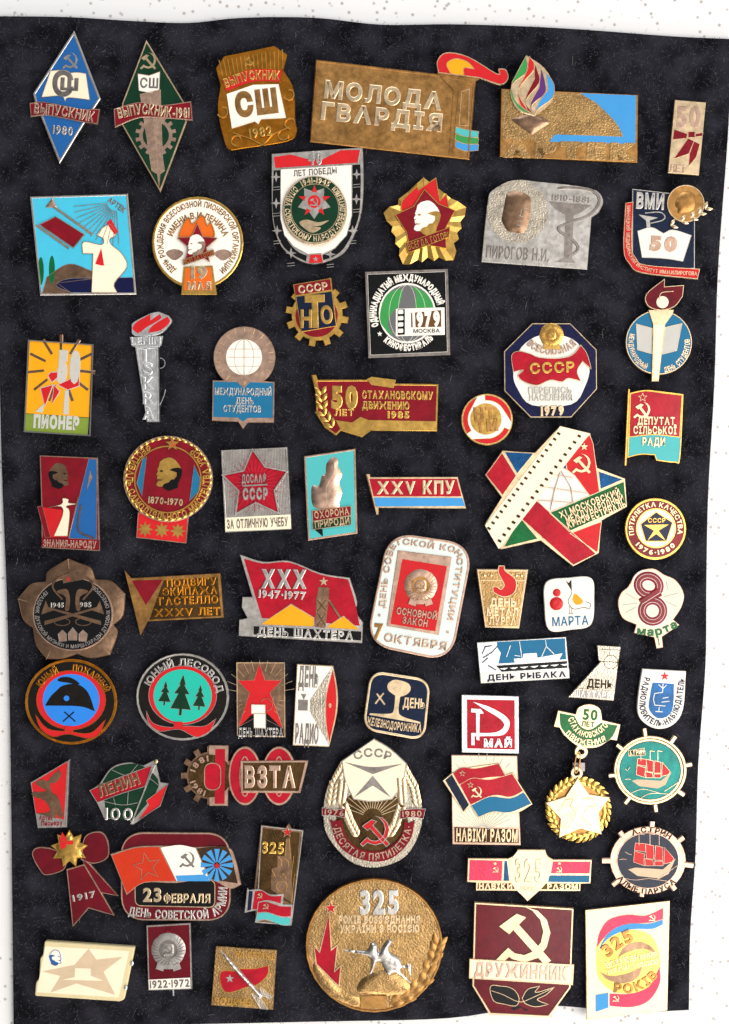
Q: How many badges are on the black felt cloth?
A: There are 63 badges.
